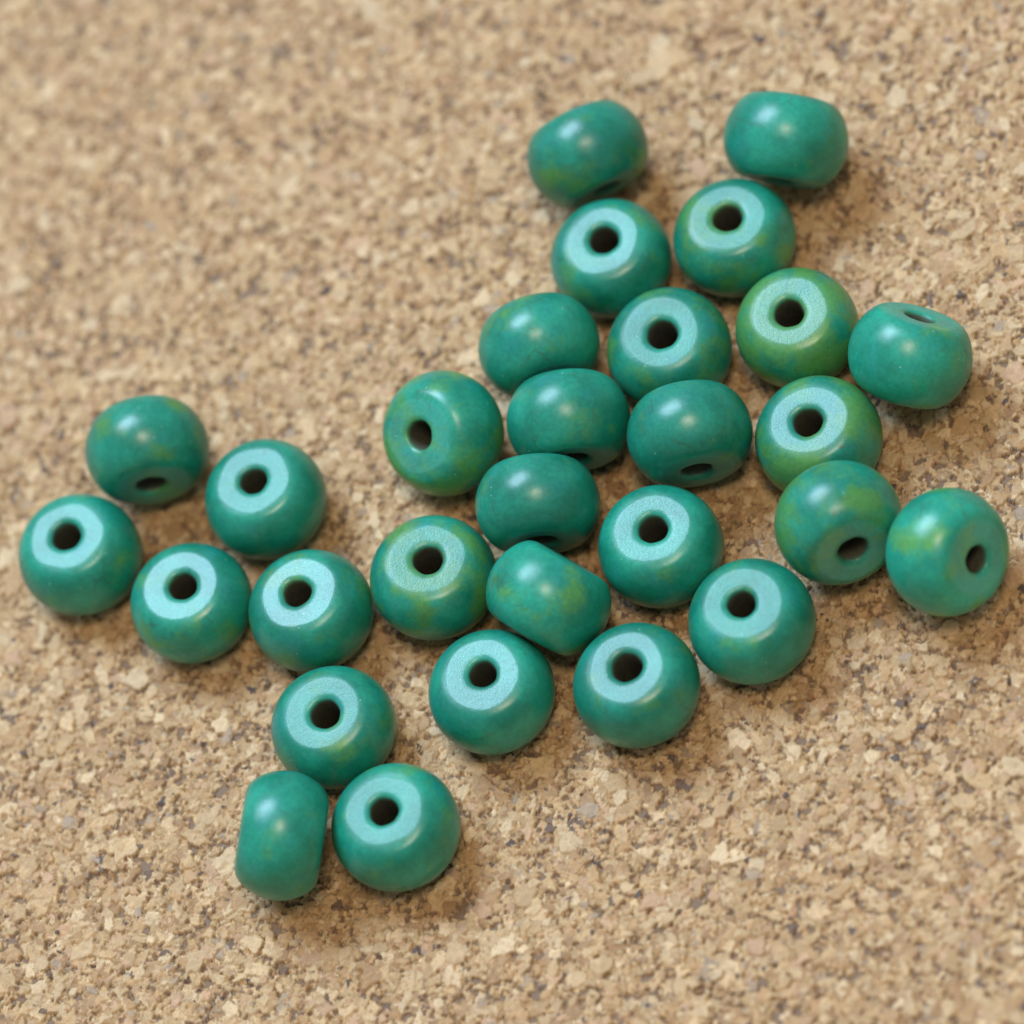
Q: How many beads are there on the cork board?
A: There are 29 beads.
